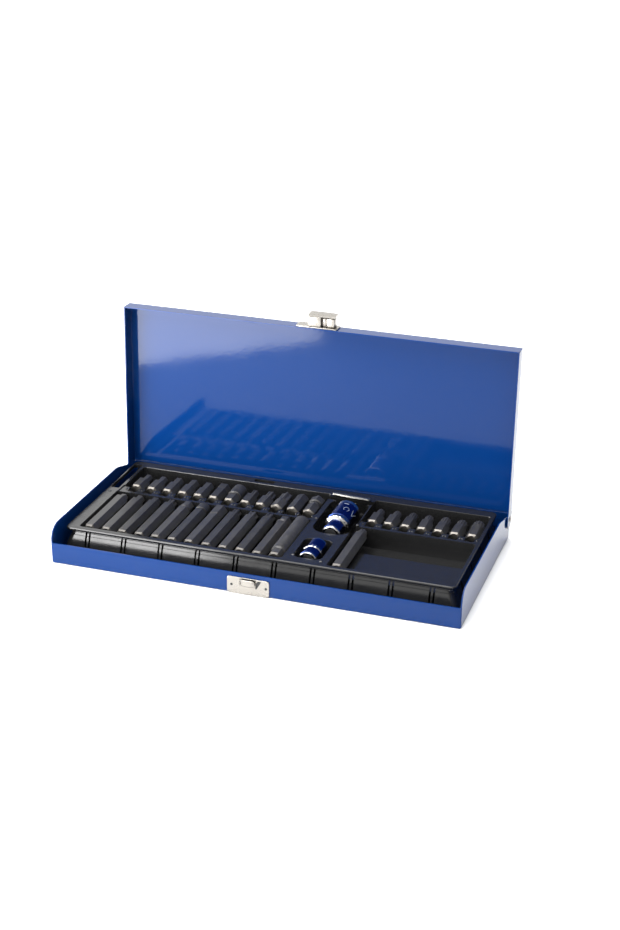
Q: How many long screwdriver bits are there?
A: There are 13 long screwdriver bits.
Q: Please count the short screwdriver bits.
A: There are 19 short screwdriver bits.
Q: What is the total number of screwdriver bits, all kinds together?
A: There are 32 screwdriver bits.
